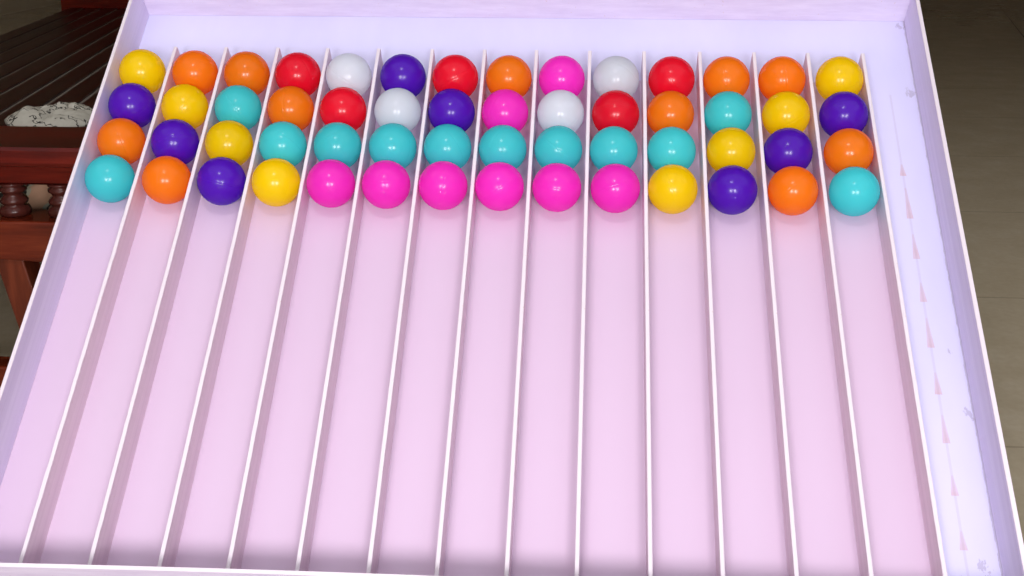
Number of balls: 56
